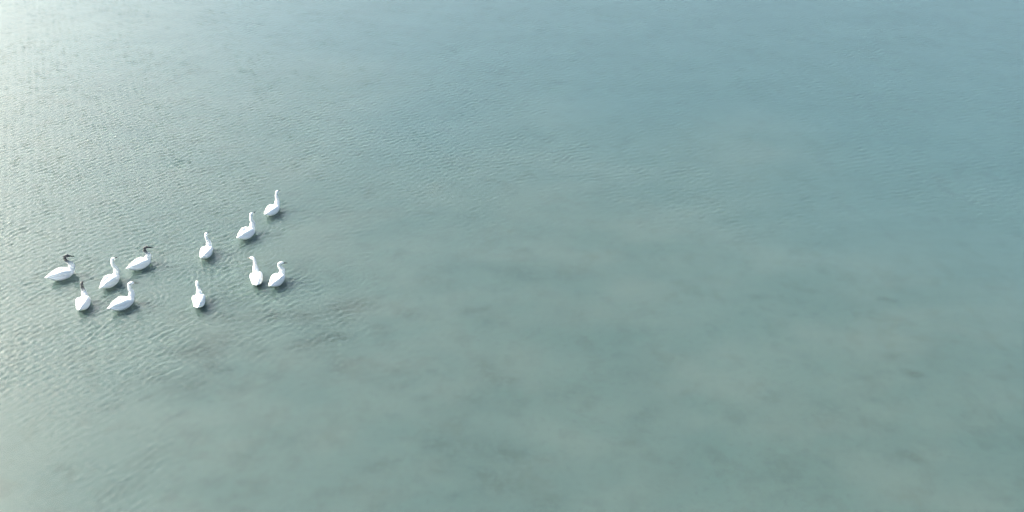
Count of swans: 11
